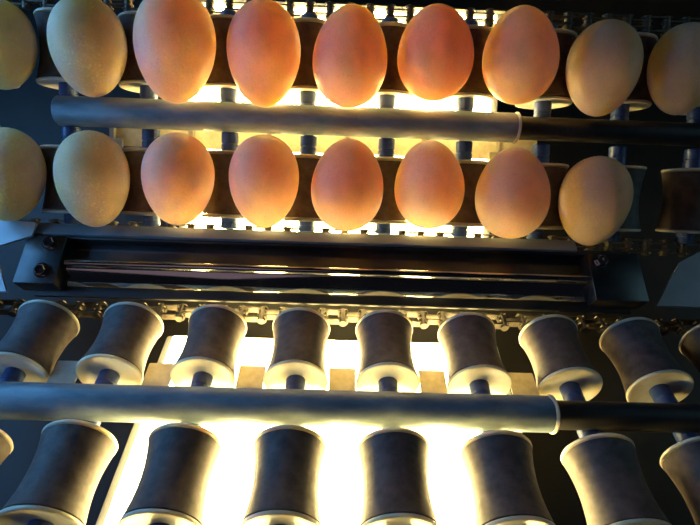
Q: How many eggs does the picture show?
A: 17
